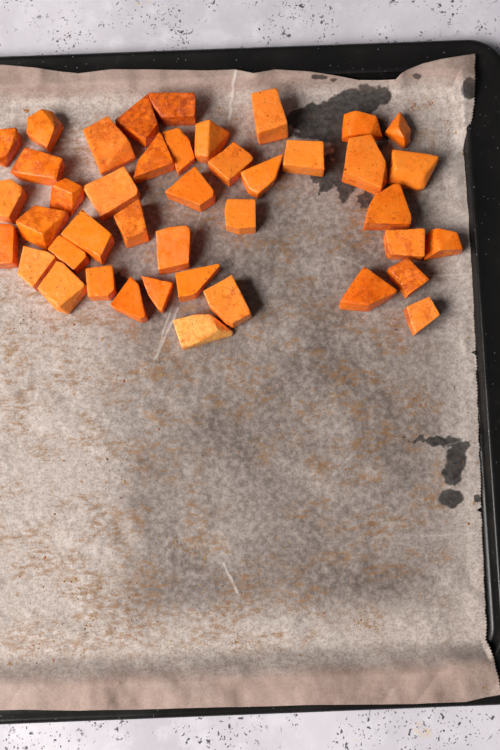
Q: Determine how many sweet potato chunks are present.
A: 42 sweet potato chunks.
